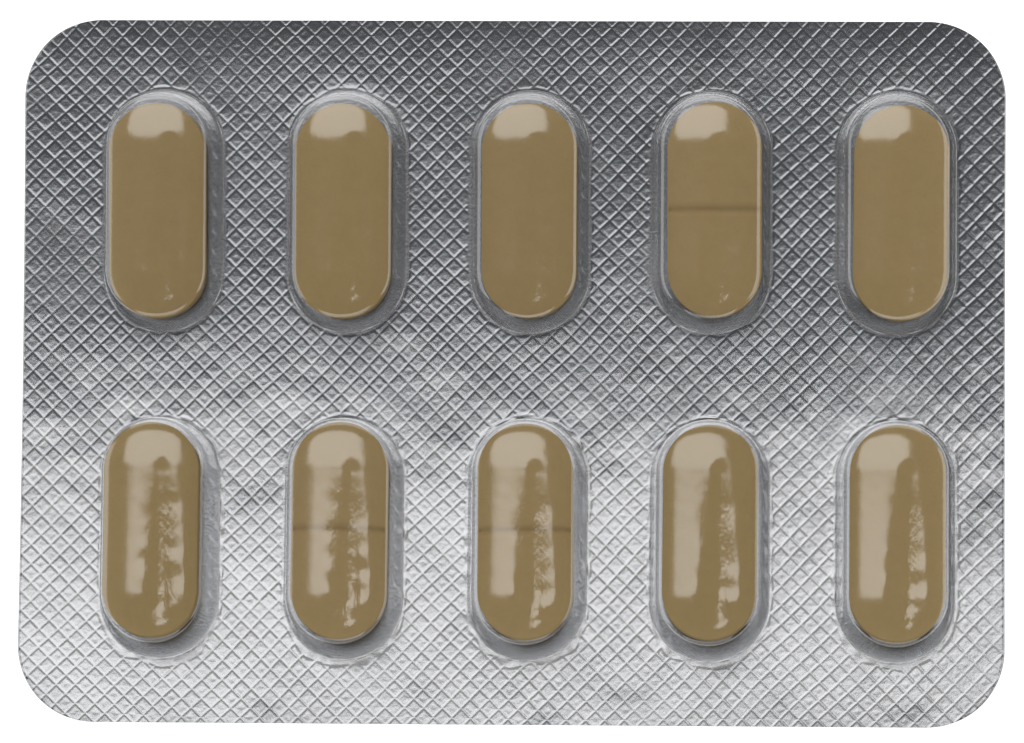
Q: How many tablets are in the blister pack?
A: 10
